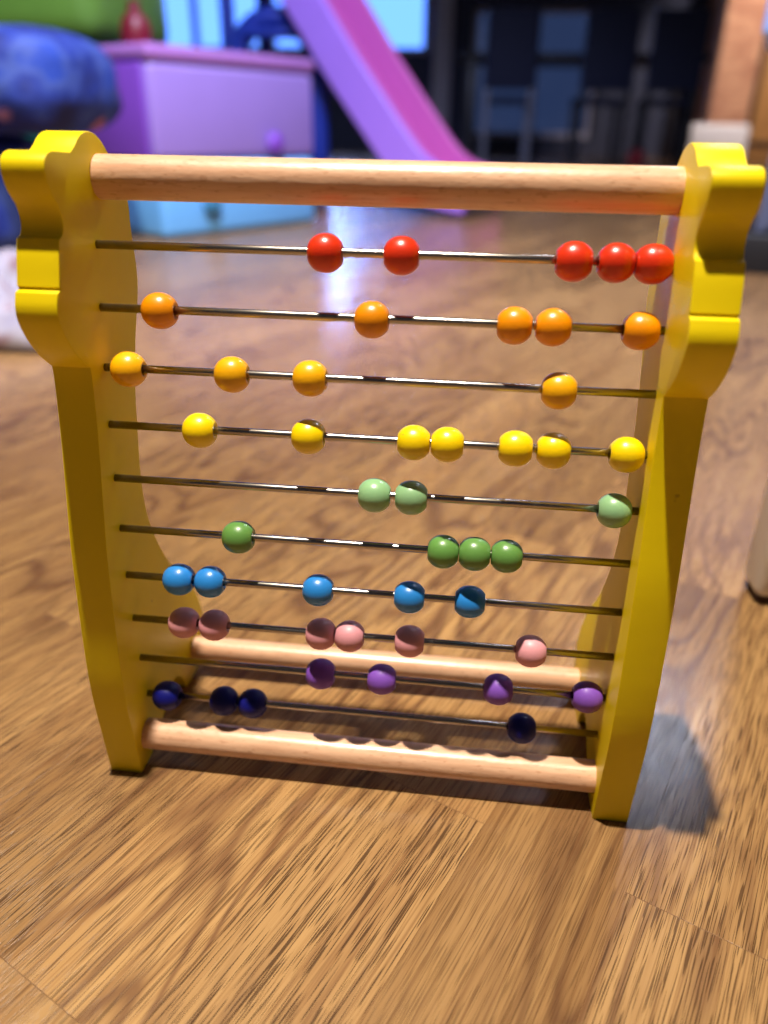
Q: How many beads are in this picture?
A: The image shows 47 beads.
